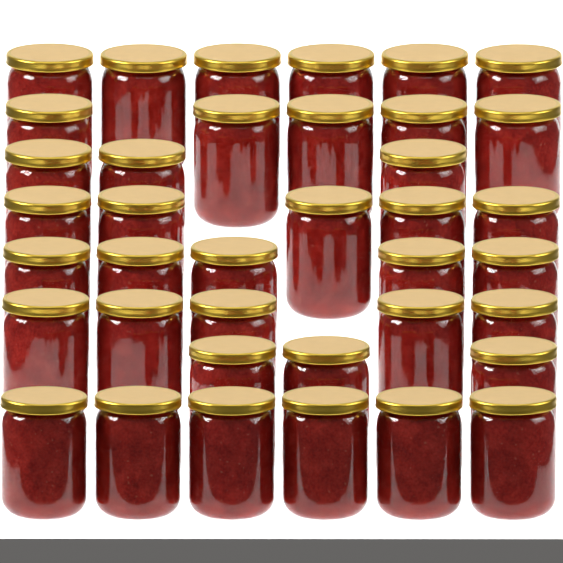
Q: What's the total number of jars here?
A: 38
